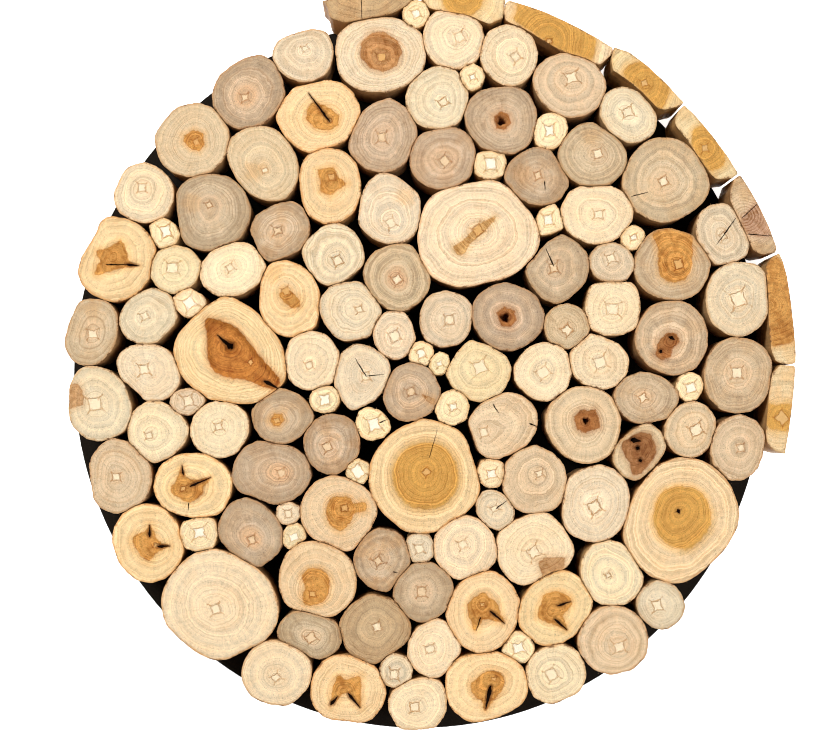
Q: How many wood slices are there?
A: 125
